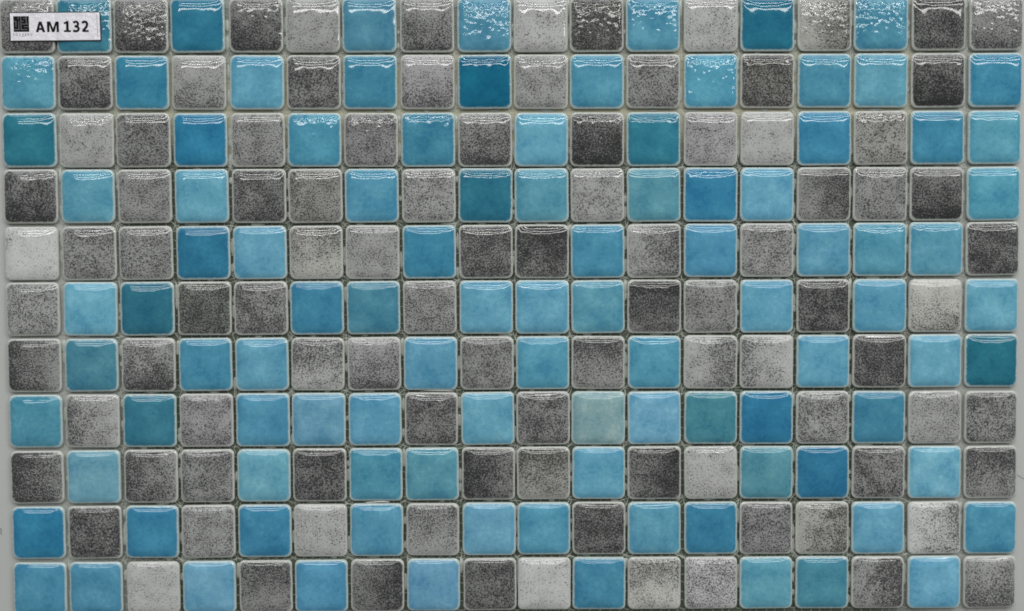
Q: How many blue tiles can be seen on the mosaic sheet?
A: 100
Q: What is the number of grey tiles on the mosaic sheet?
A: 98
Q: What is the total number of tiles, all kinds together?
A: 198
